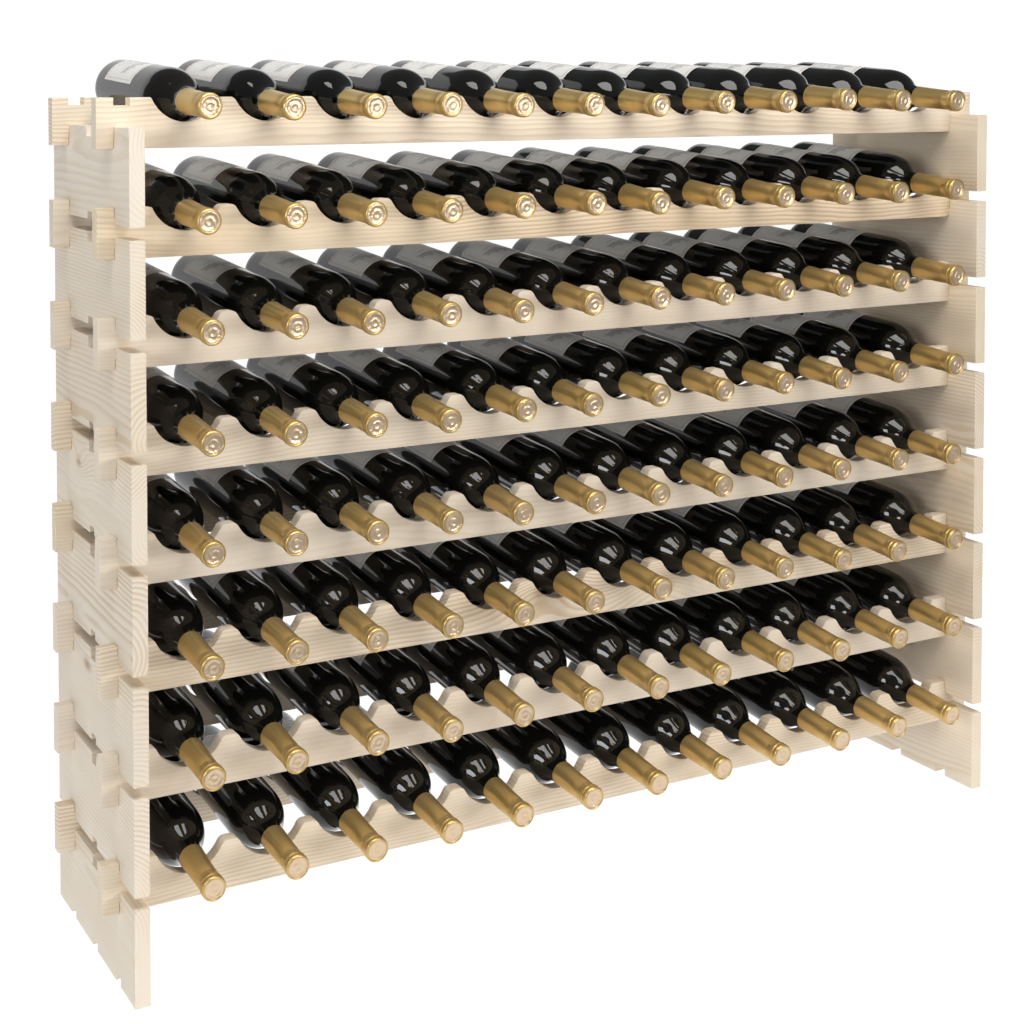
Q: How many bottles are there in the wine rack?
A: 96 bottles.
